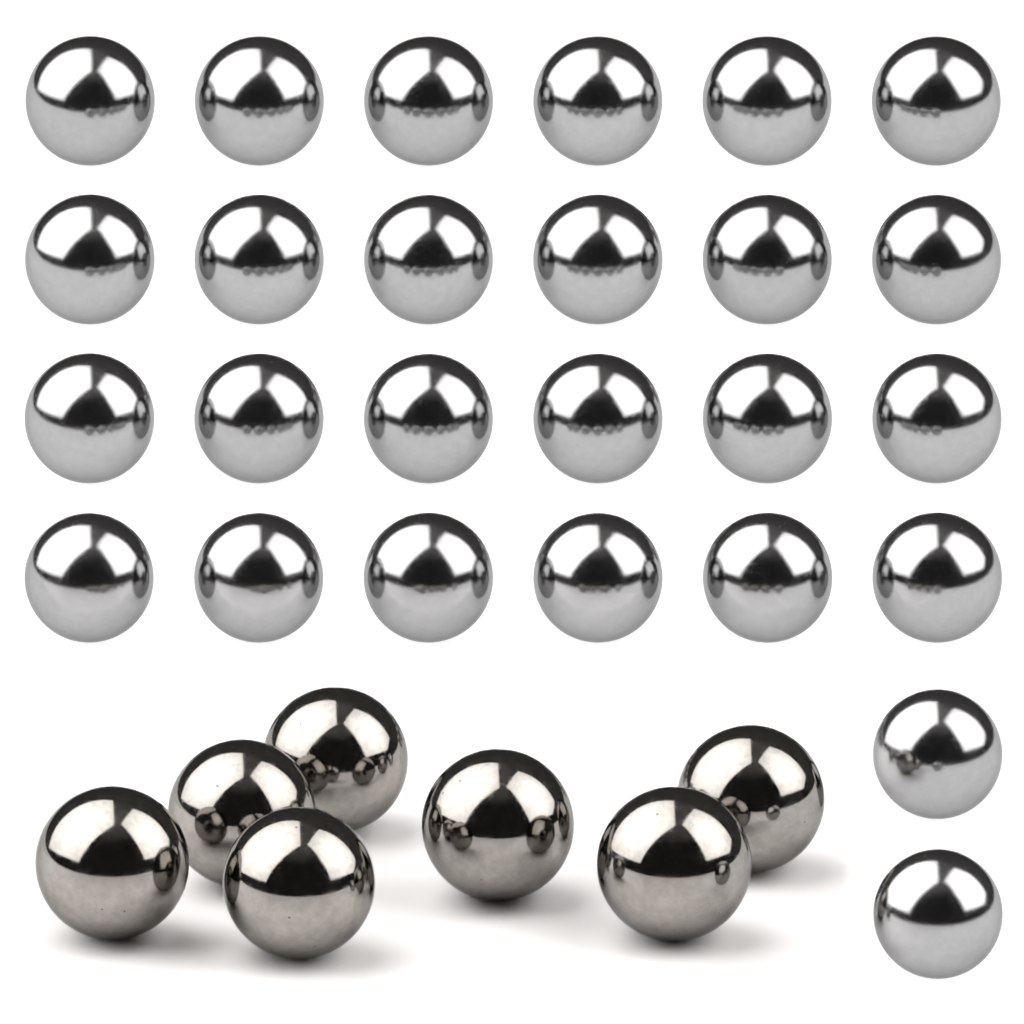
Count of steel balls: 33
